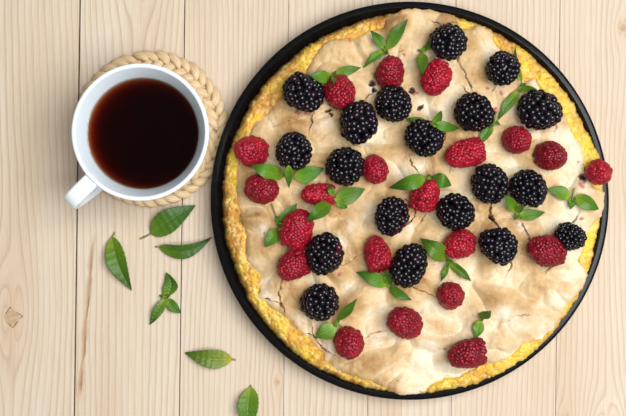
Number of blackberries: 19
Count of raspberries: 21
